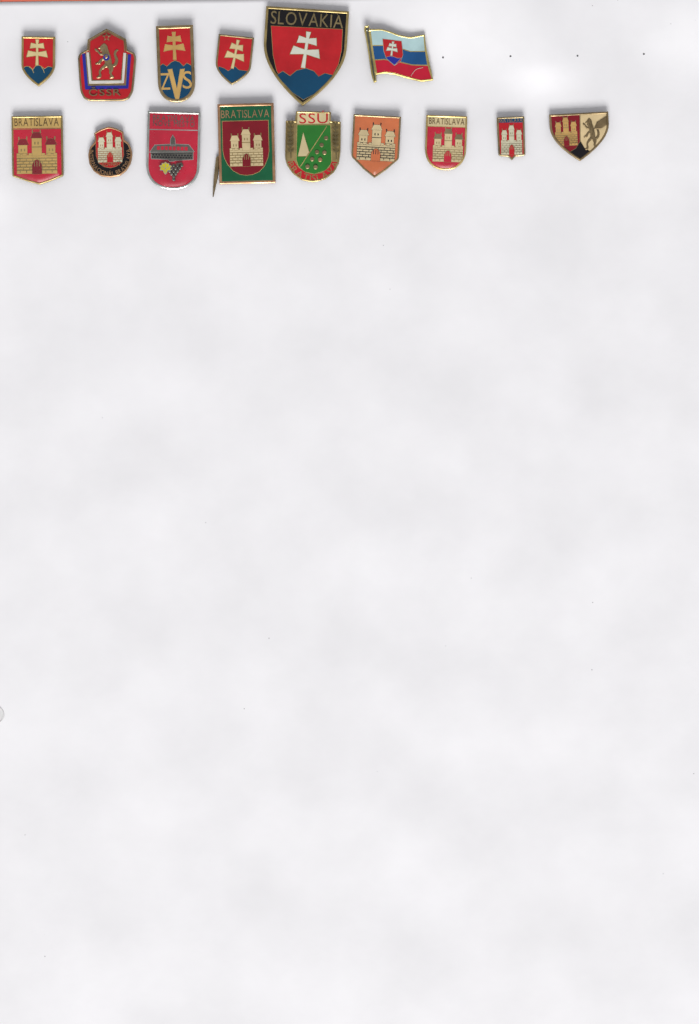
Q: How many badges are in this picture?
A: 15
